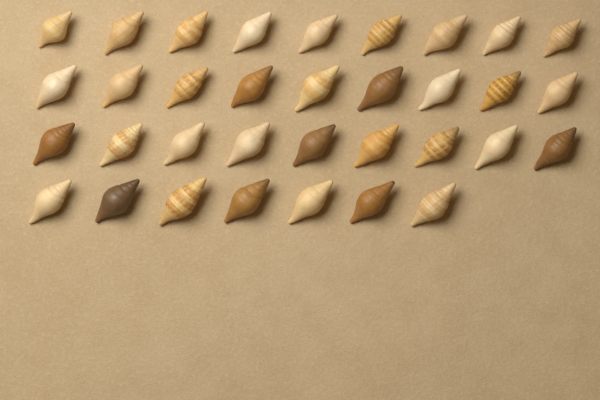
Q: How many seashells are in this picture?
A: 34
